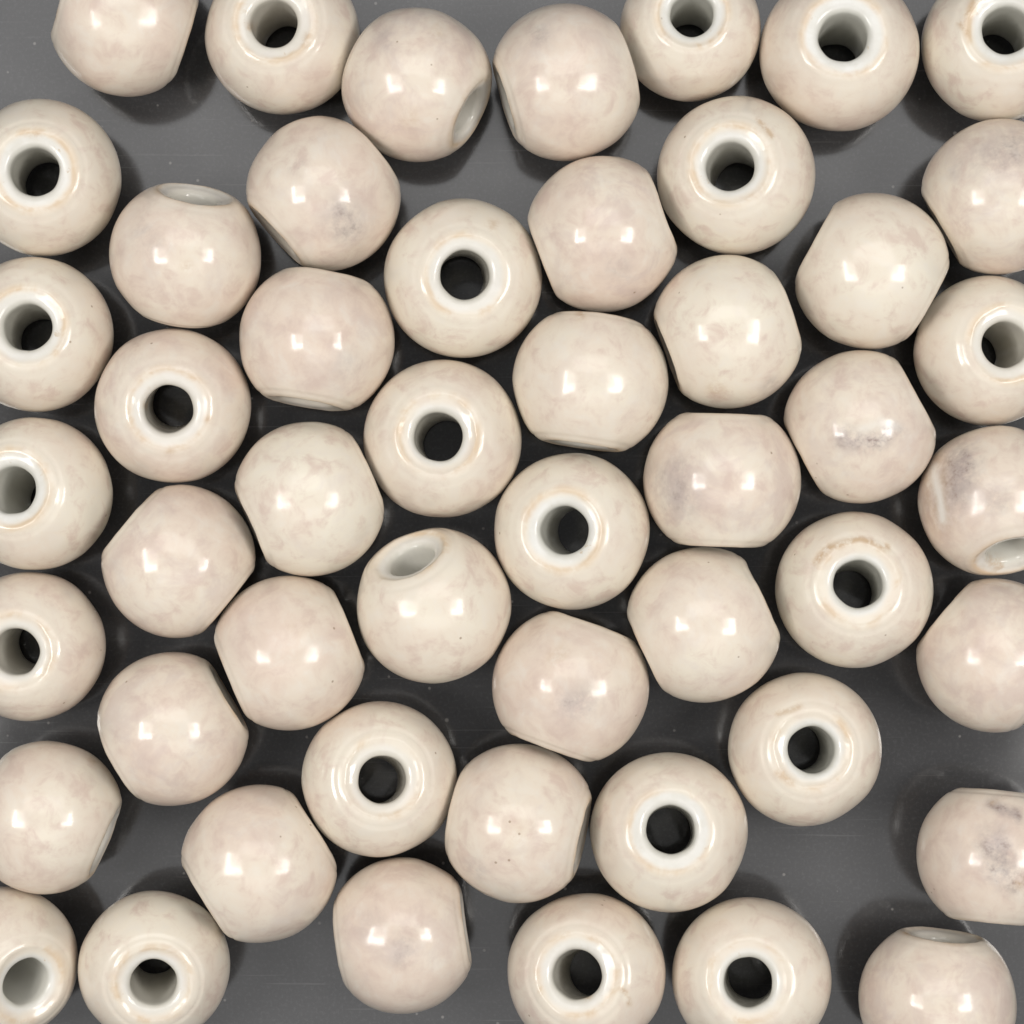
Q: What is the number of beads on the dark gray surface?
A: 50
